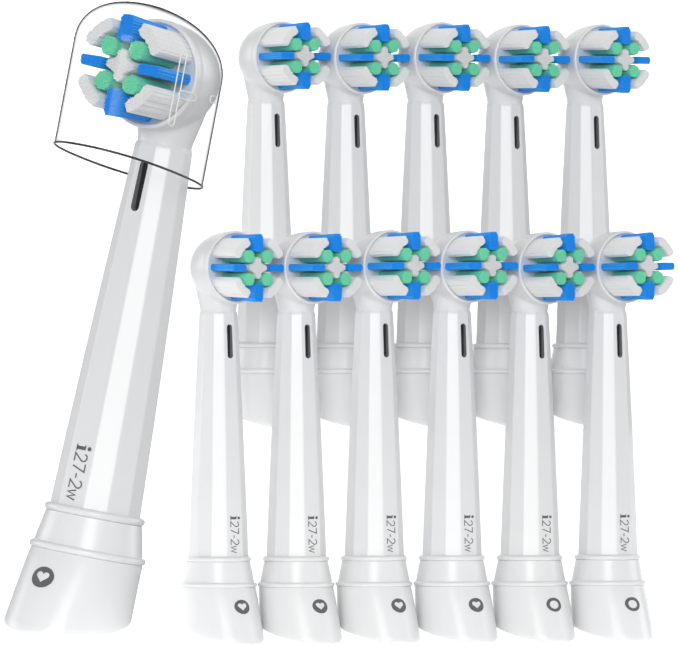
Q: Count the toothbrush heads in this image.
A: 12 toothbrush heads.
